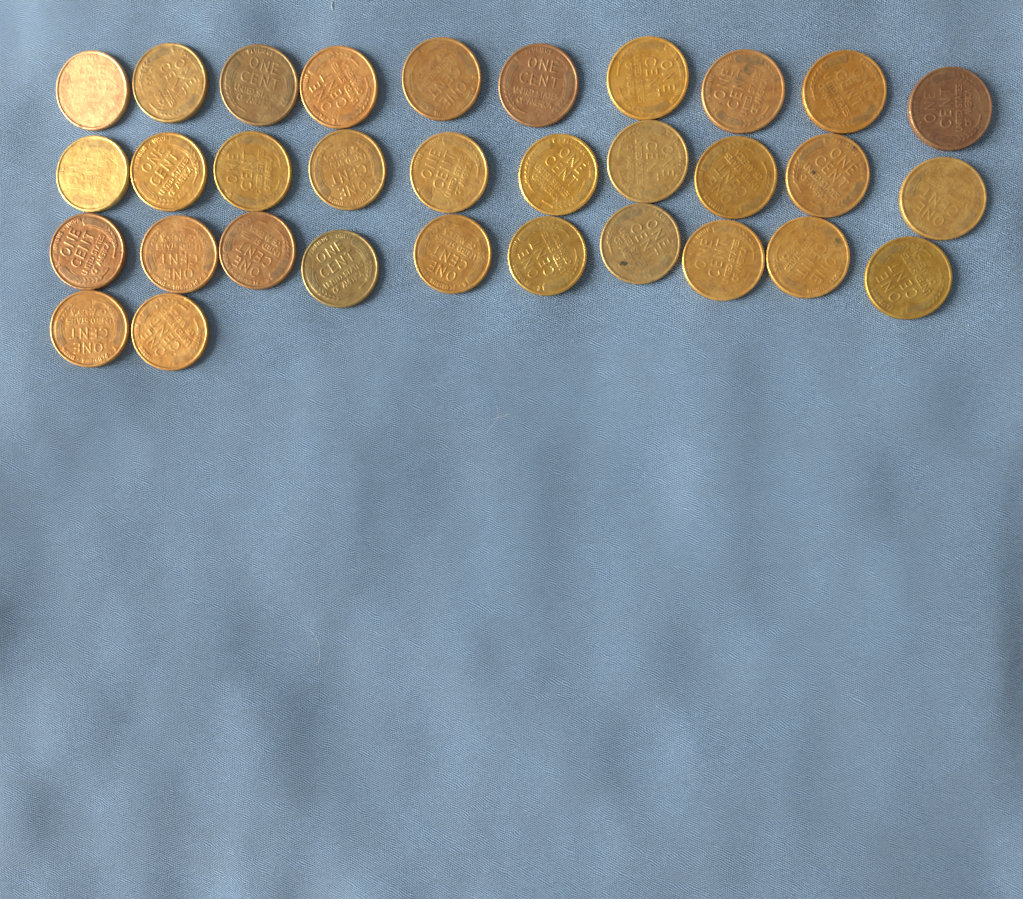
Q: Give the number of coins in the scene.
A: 32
